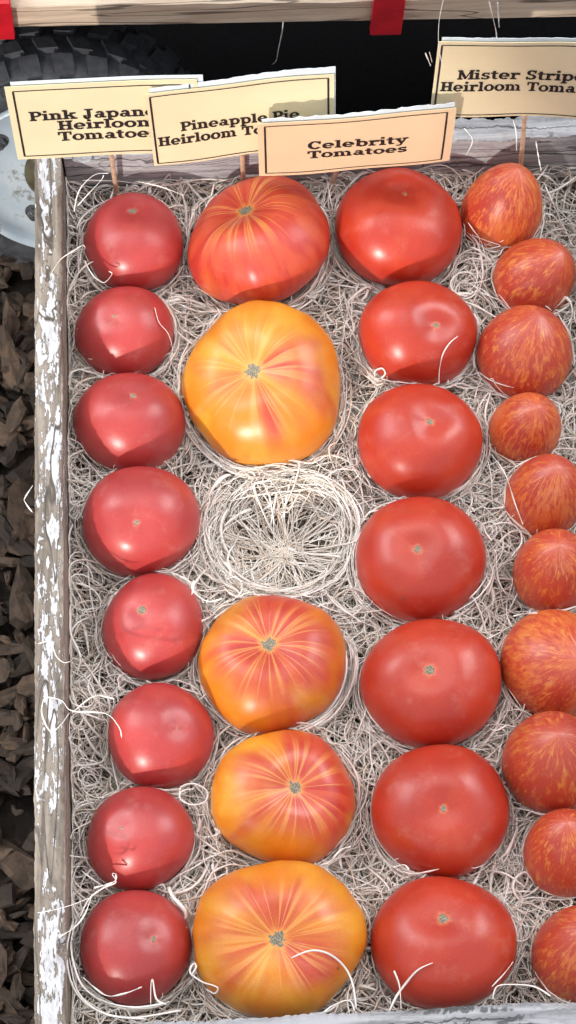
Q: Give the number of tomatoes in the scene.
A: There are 30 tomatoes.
